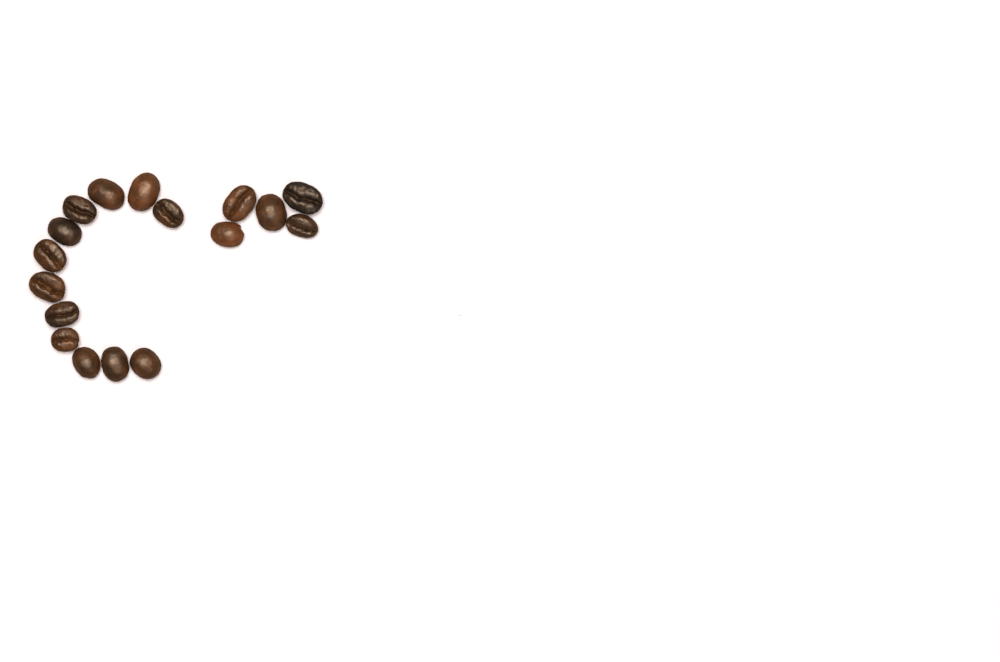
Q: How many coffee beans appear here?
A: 17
